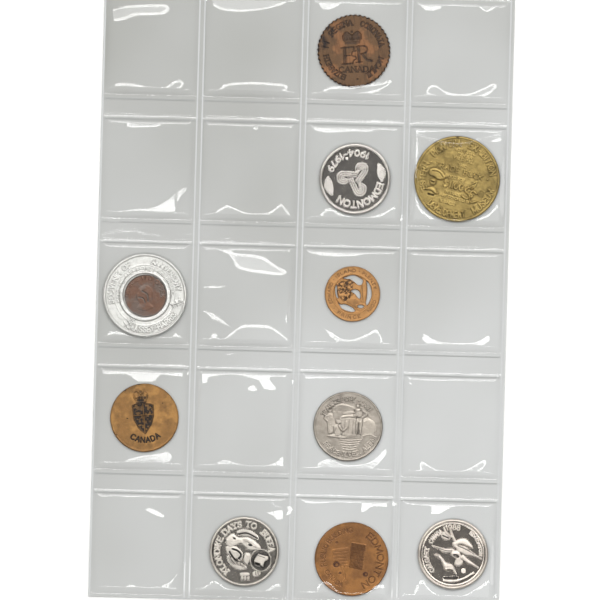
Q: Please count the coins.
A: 10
